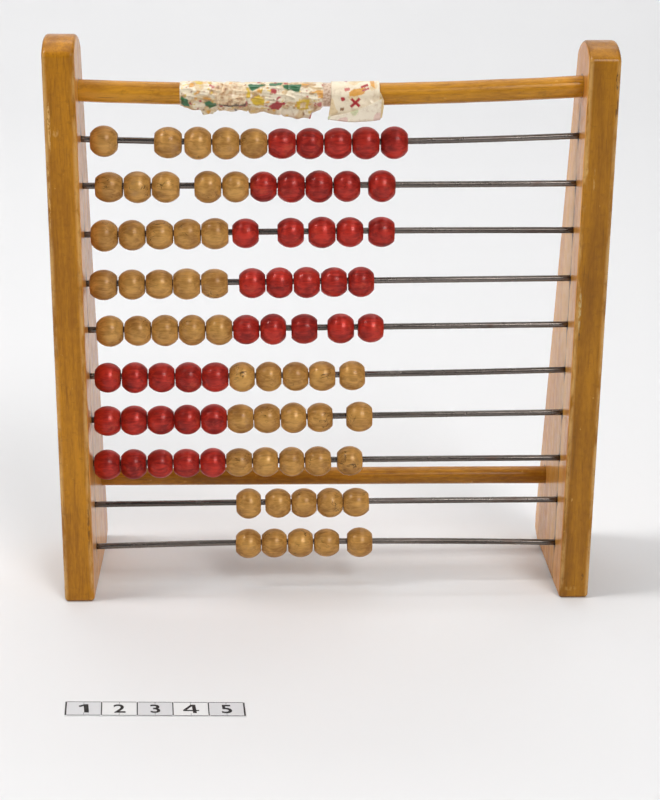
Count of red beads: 40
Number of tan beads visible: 50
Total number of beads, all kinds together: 90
